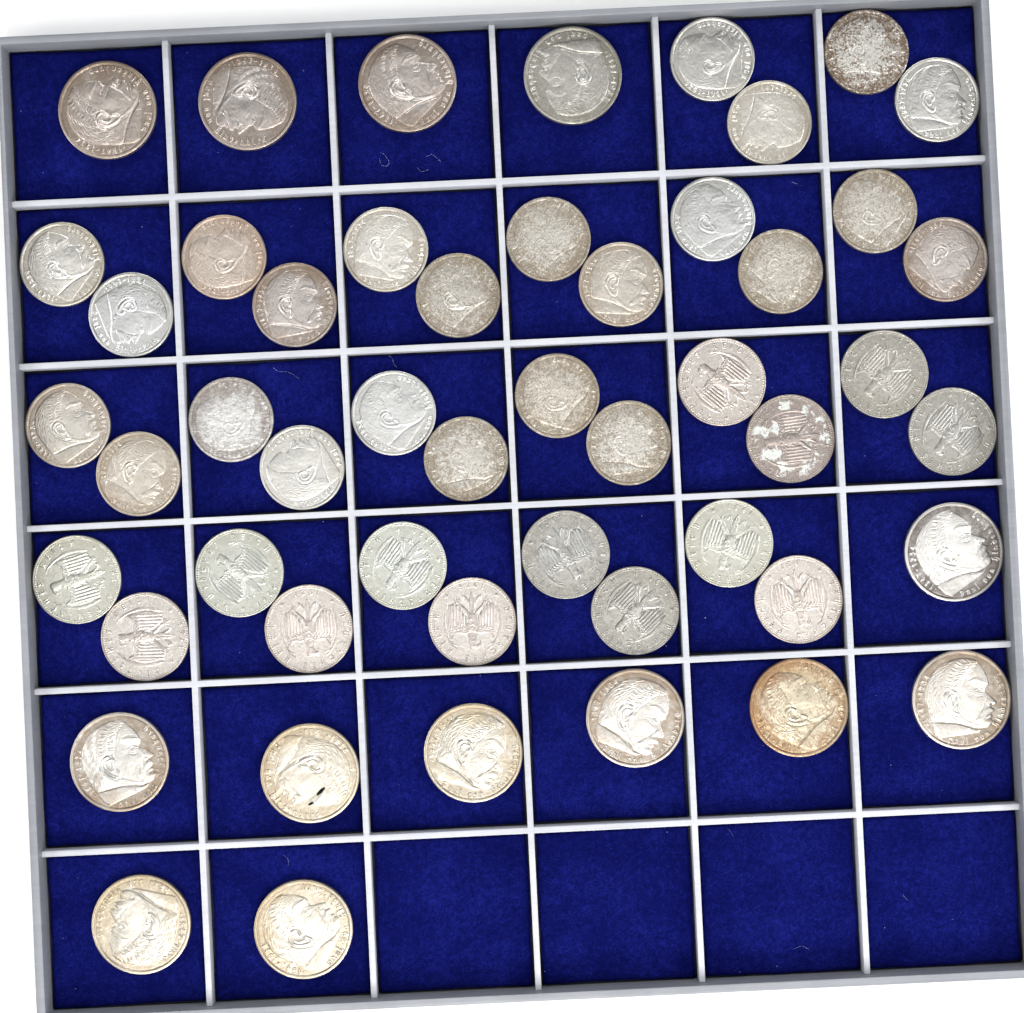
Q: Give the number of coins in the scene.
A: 51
